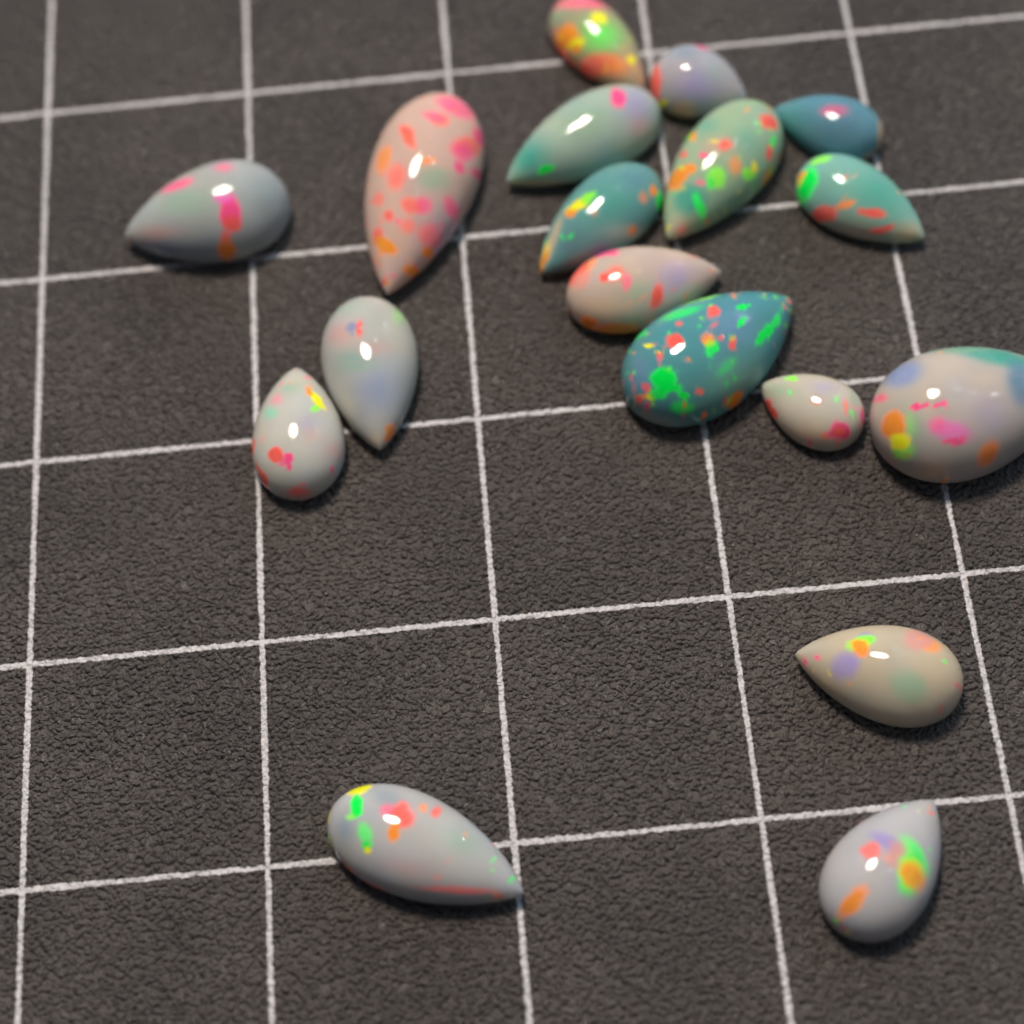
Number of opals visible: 18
